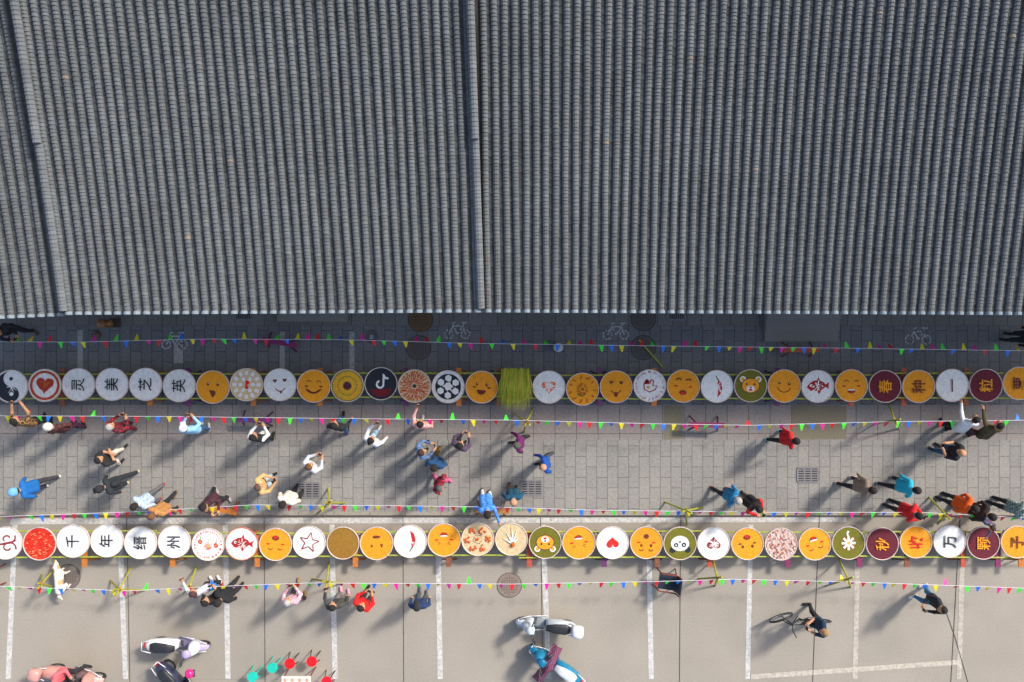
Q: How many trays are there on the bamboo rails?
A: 62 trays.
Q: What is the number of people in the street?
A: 50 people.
